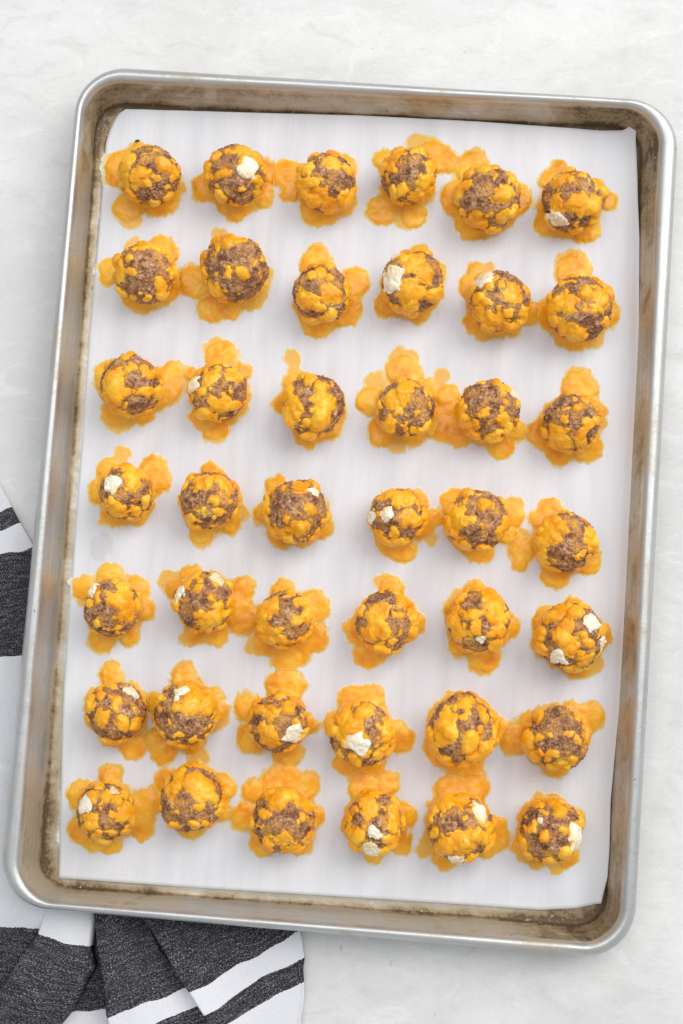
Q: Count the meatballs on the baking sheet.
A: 42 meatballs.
